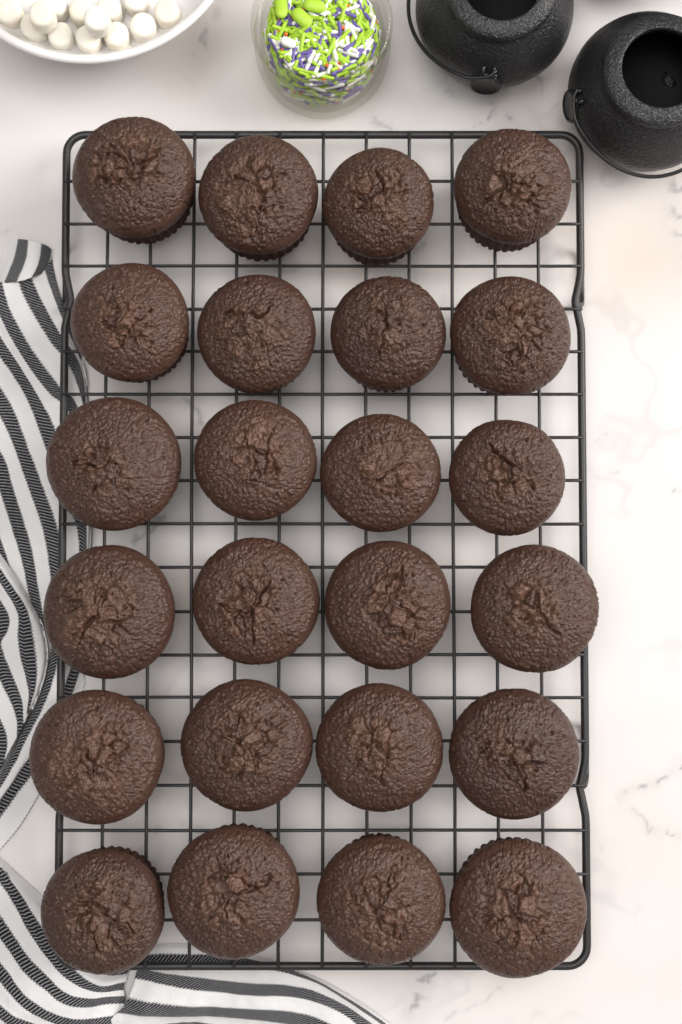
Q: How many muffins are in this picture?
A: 24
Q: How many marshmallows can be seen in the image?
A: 13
